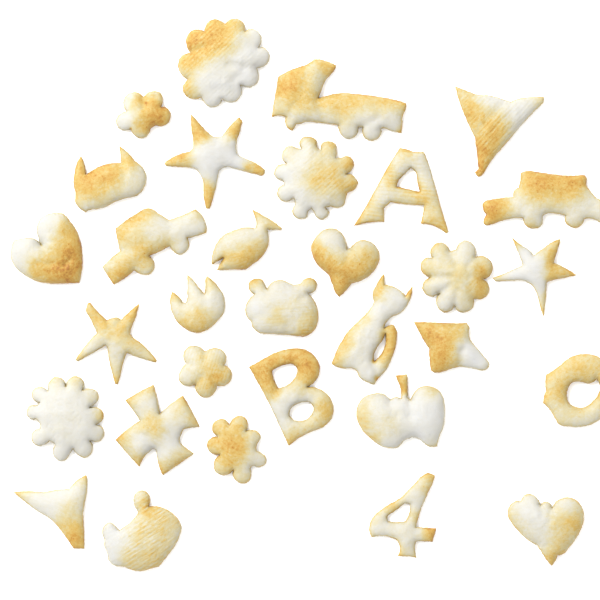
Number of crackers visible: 31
